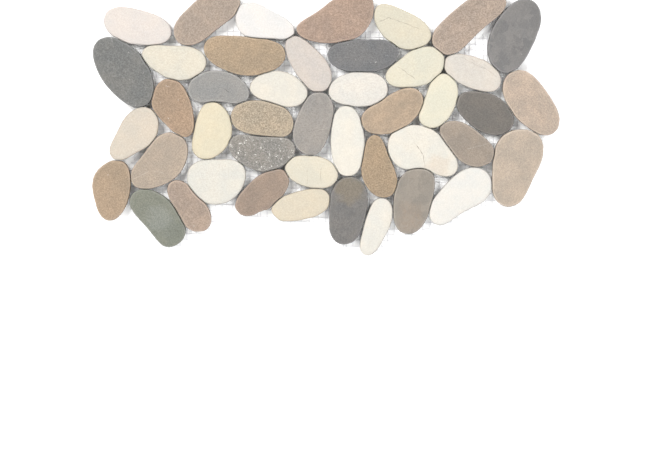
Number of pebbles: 44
